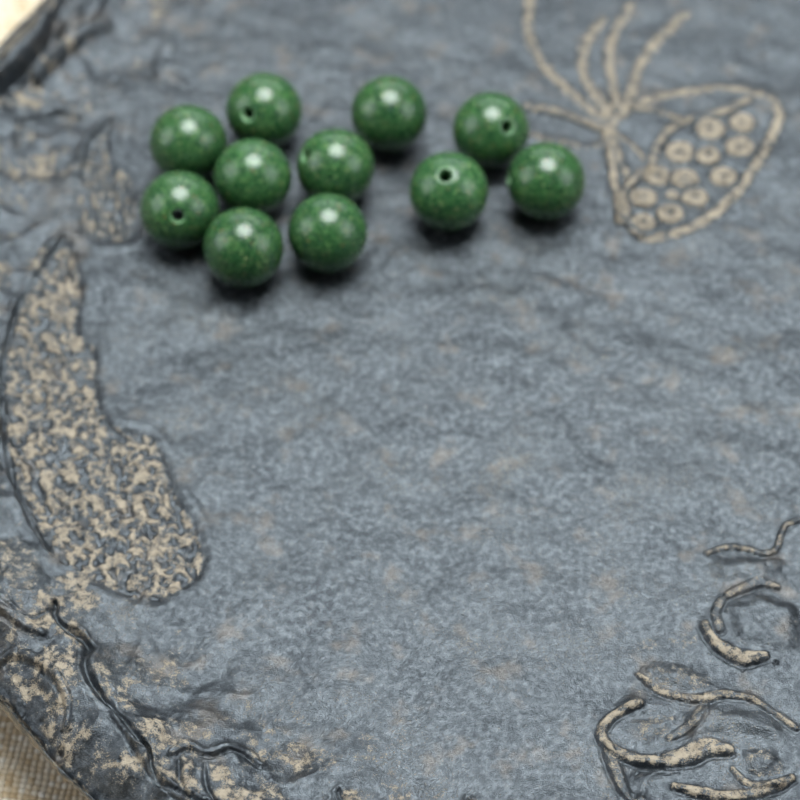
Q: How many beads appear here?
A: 11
